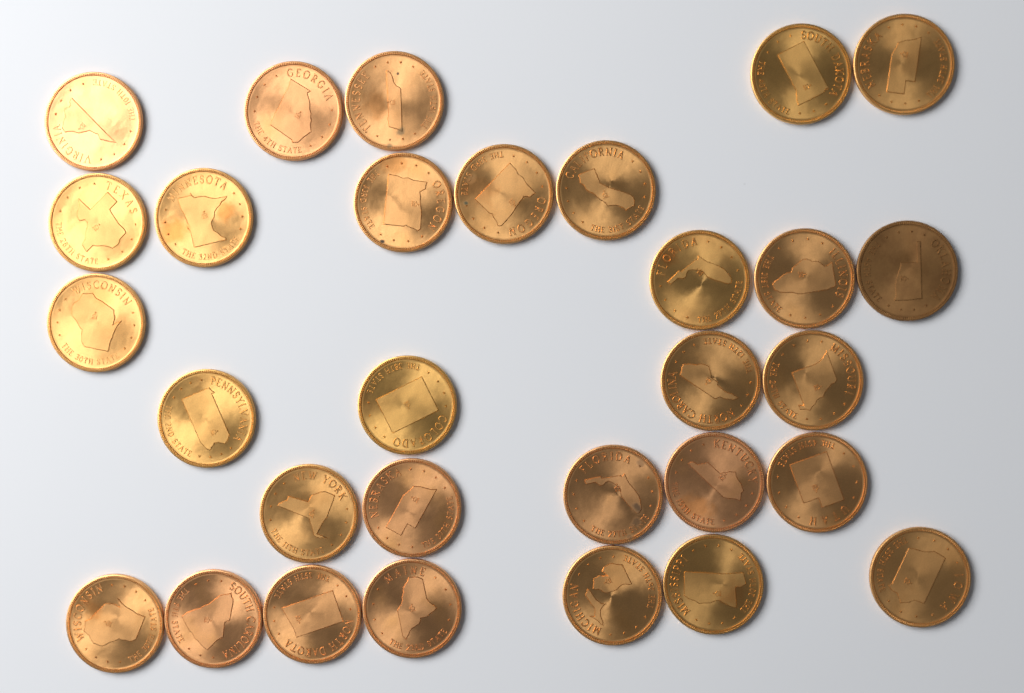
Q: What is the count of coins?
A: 30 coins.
